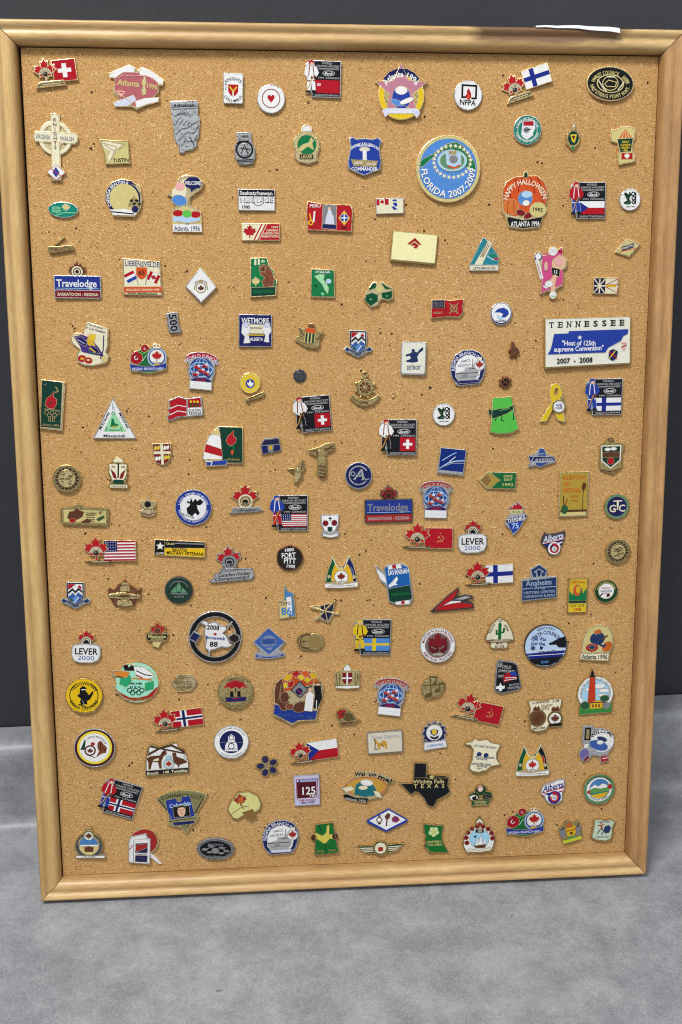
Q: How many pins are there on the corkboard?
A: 165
